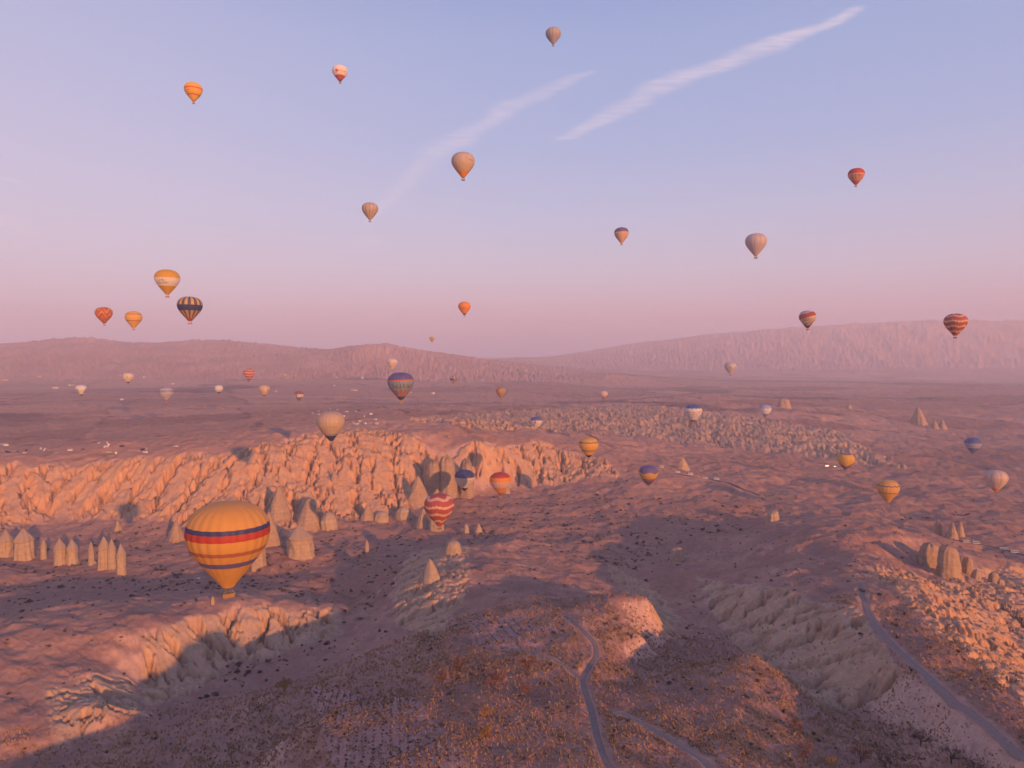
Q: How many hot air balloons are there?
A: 43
